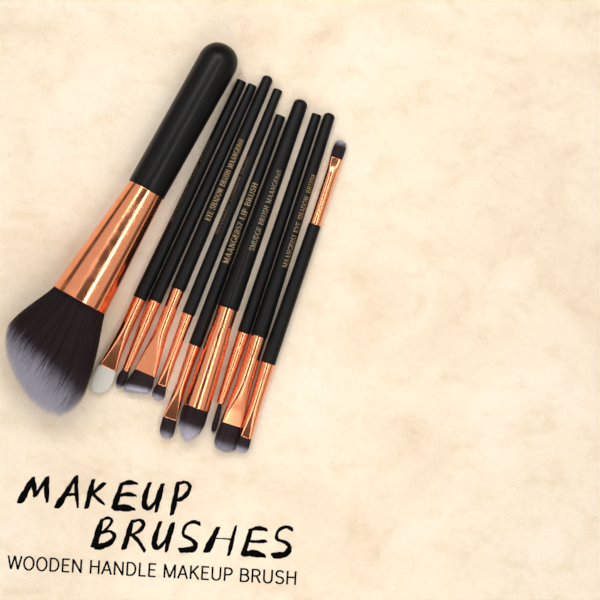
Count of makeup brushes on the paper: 10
